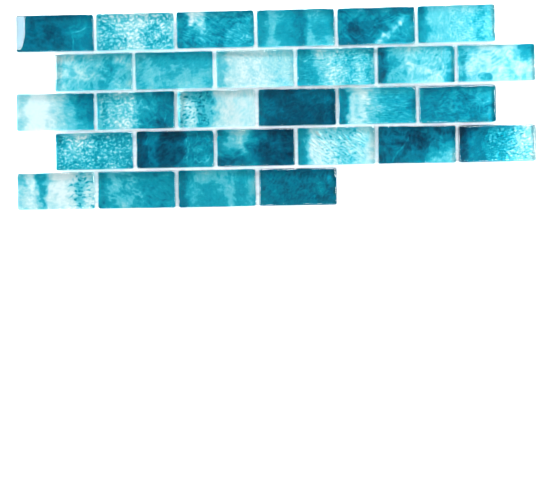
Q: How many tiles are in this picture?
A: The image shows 28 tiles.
